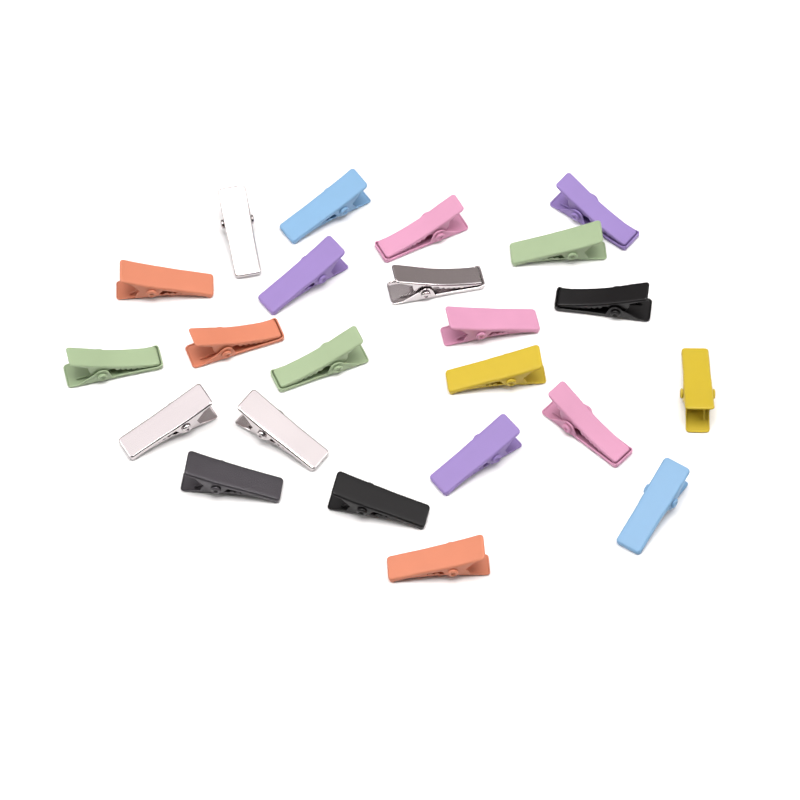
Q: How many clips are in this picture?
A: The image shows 23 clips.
